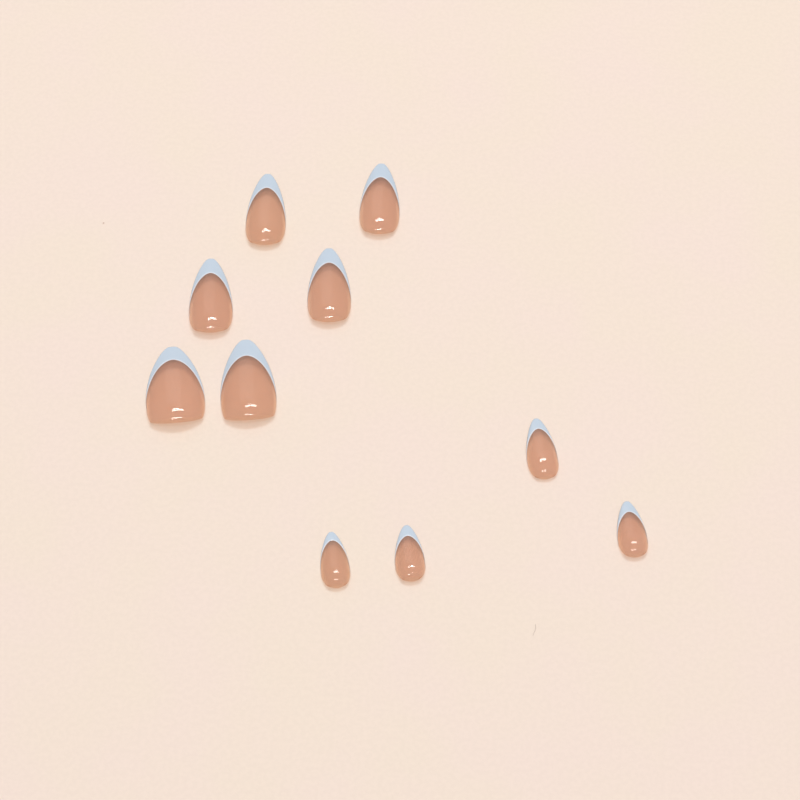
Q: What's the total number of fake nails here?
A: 10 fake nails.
